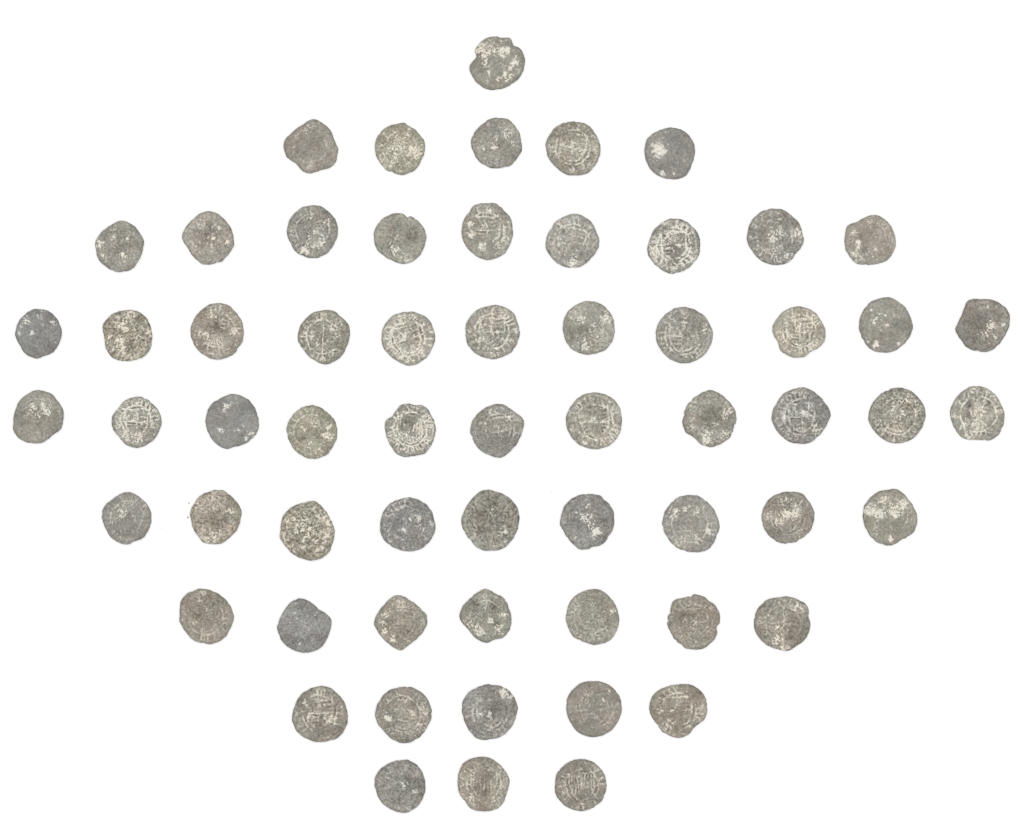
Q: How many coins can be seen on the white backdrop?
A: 61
